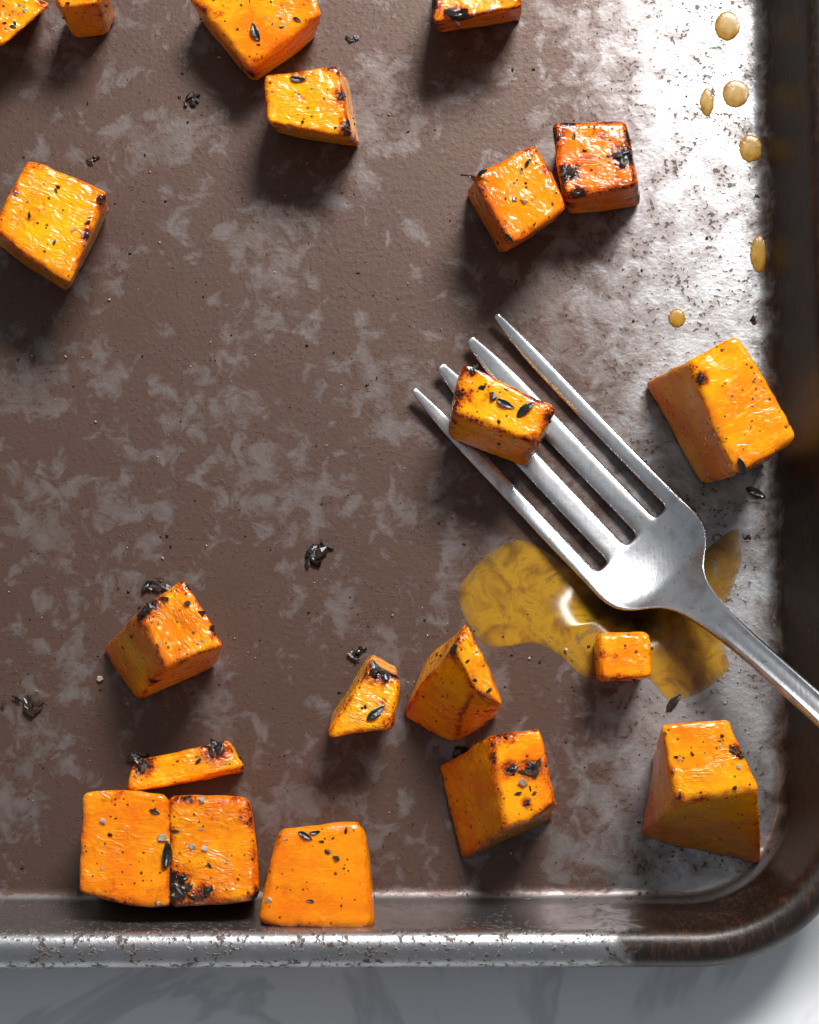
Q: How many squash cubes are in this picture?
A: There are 20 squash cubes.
